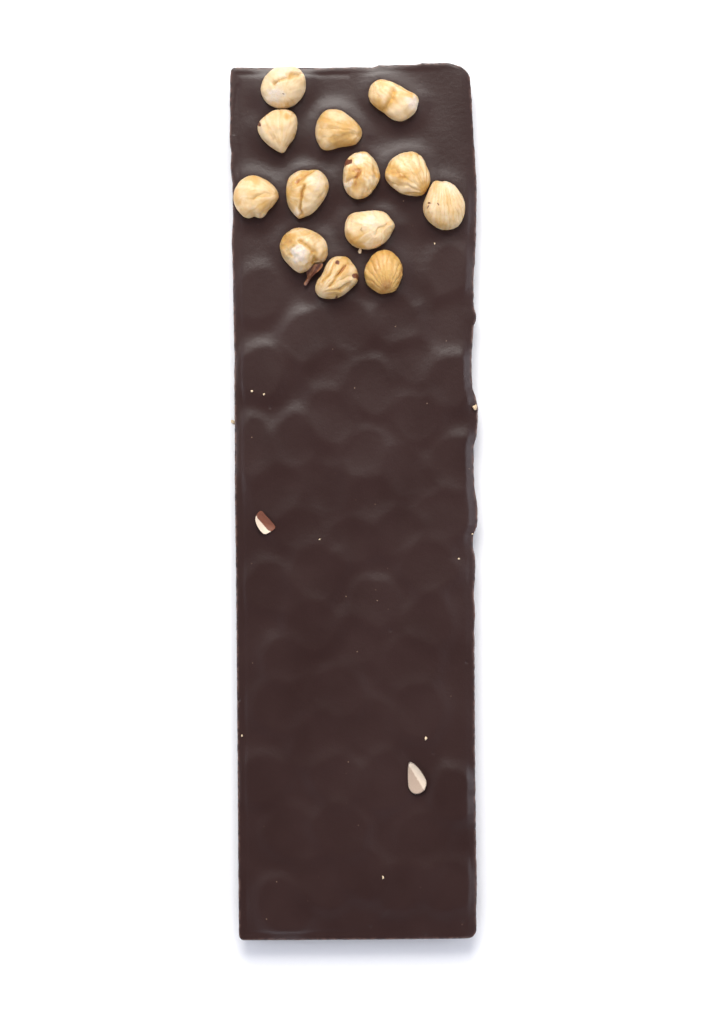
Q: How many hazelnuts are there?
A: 13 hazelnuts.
